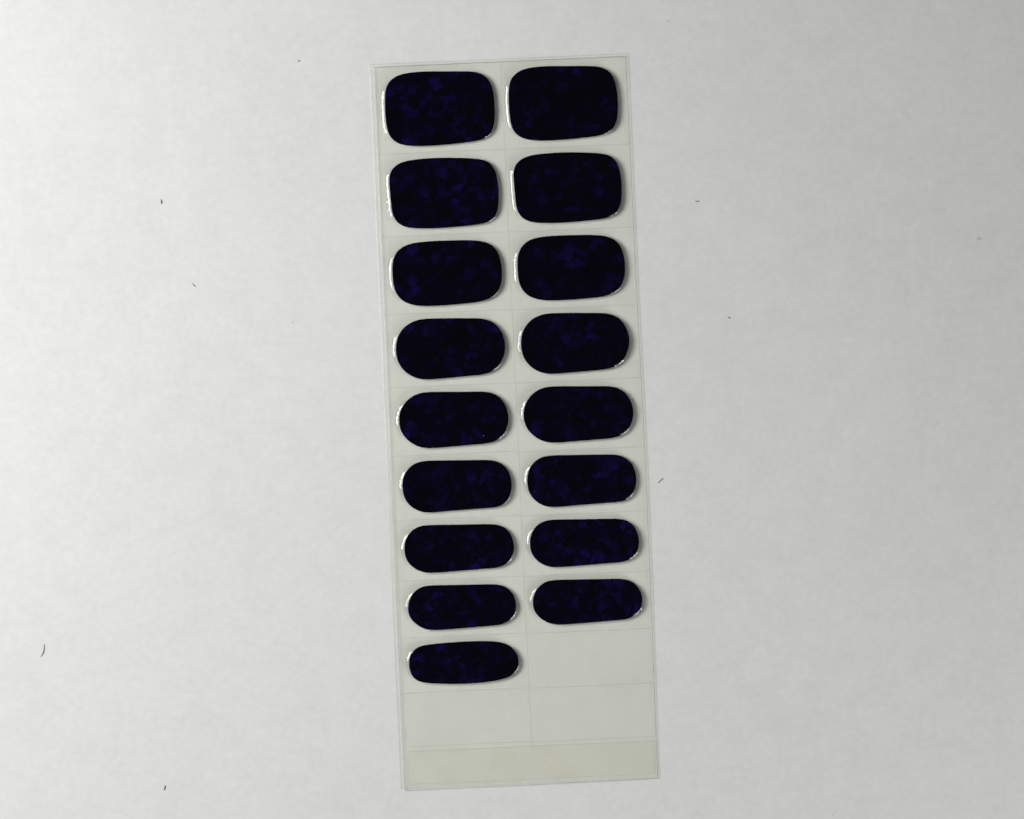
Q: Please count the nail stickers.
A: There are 17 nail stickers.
